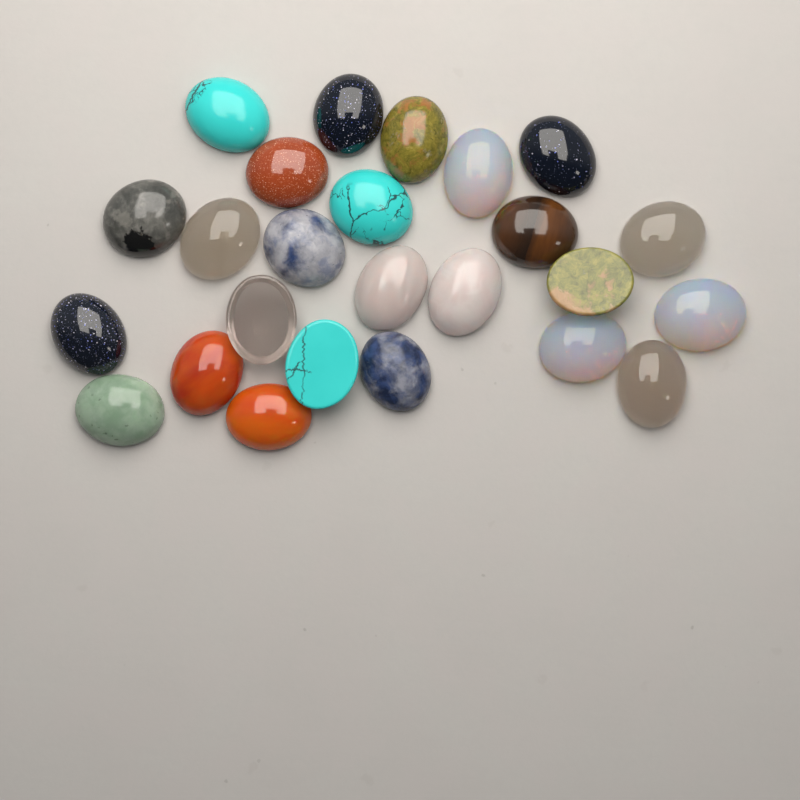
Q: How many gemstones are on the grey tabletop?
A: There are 25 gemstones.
